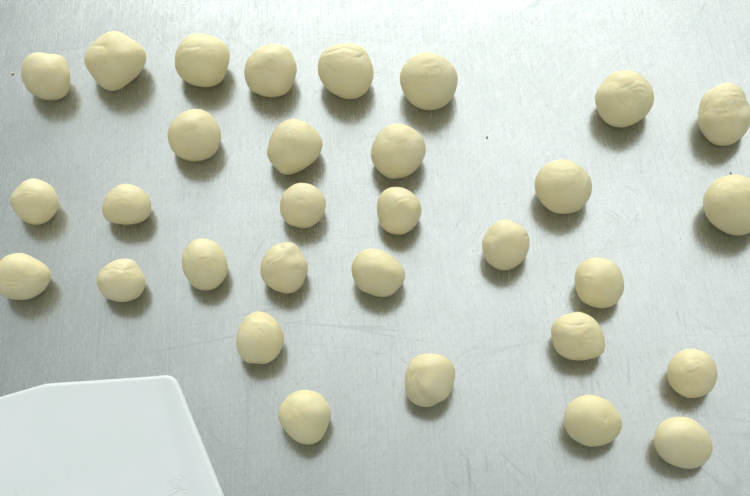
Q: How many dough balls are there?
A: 31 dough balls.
